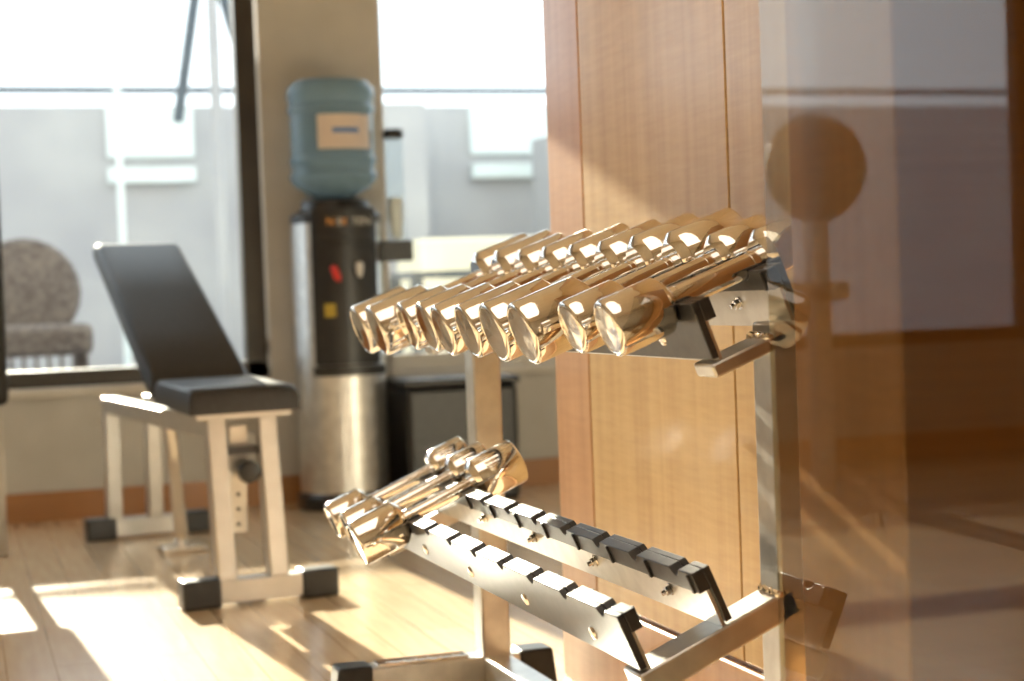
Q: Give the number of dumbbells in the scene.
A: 13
